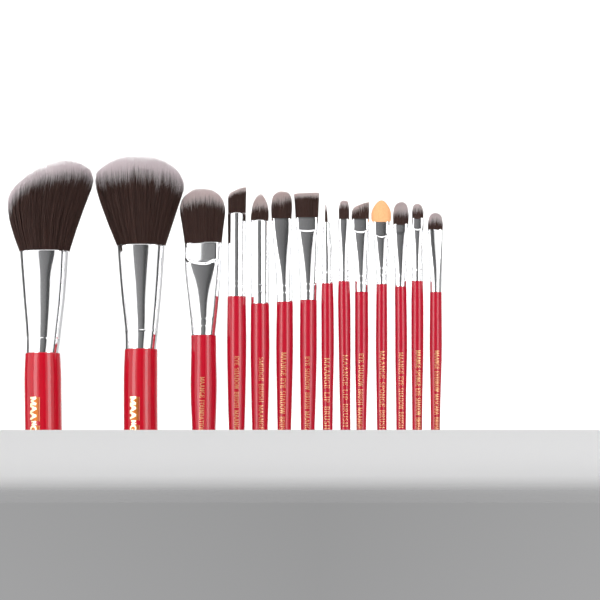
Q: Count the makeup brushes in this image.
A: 14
